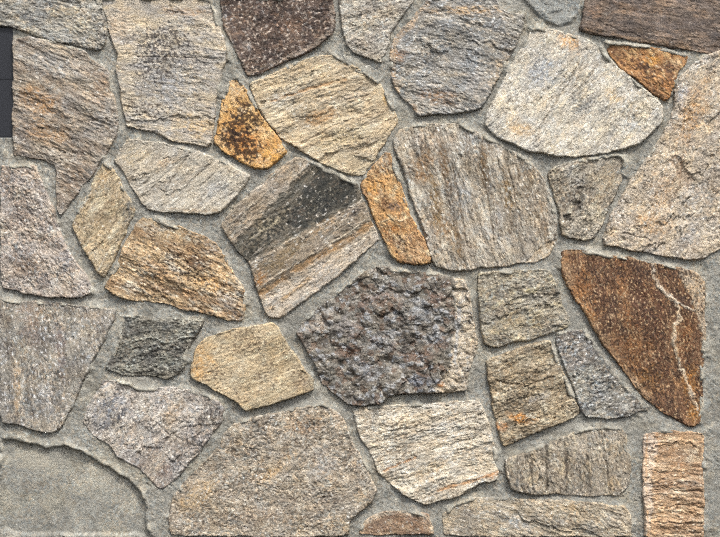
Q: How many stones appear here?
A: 35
